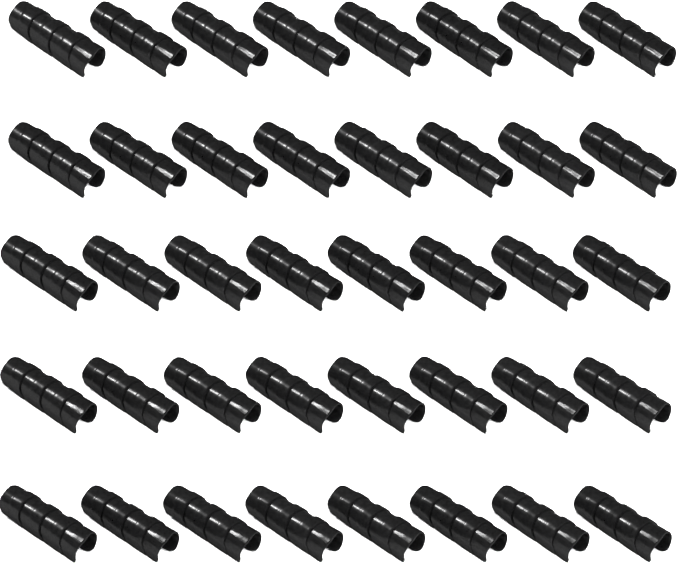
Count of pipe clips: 40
